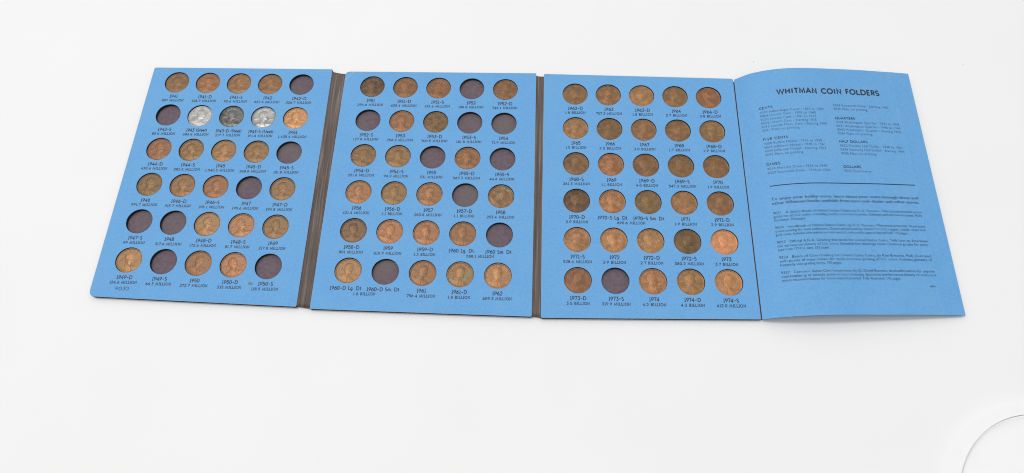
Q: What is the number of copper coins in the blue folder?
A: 69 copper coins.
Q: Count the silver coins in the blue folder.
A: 3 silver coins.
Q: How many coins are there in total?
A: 72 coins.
